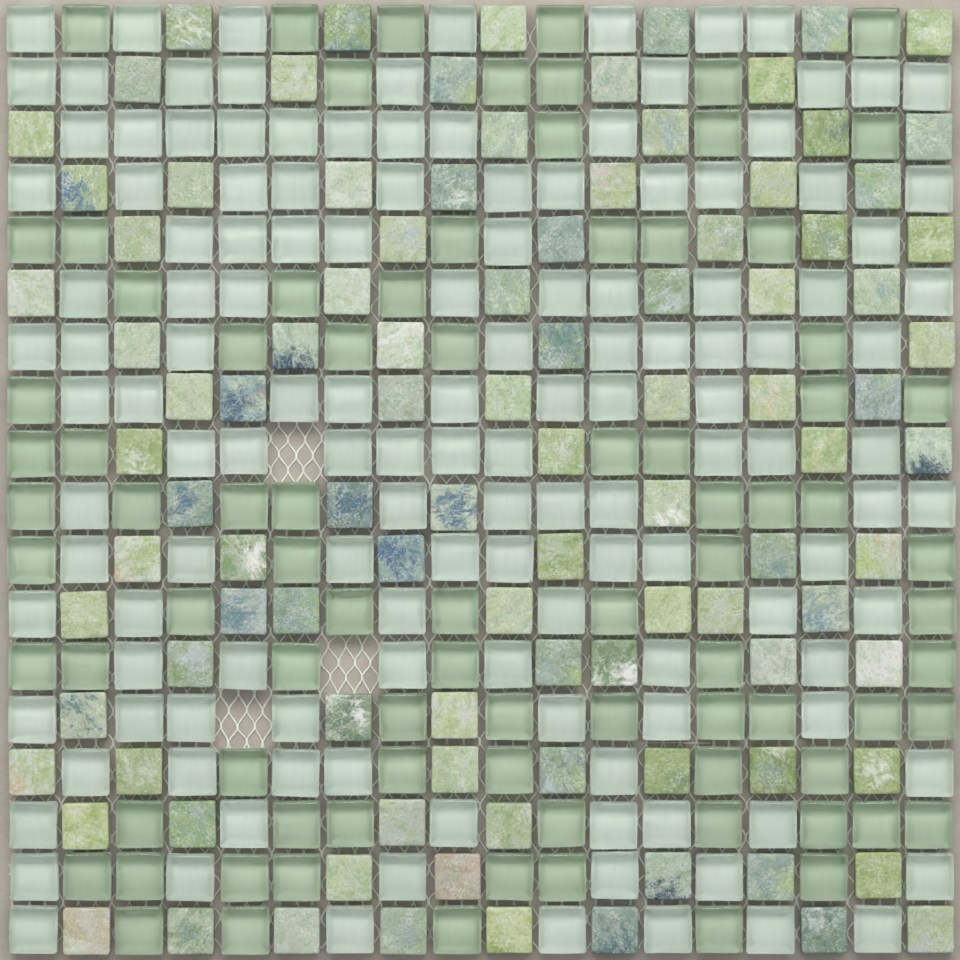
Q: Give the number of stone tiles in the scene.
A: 100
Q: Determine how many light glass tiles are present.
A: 136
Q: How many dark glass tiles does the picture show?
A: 85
